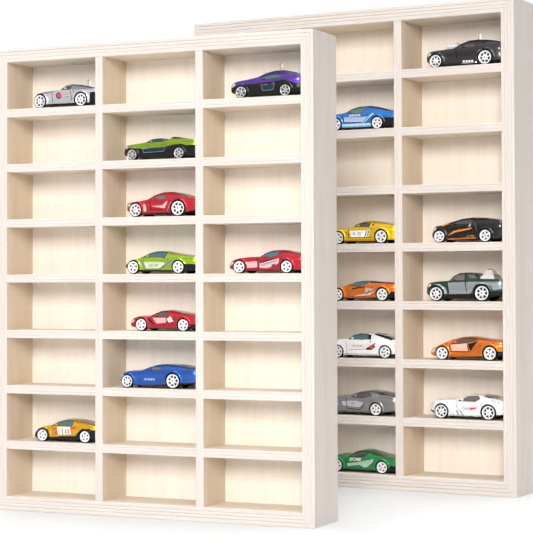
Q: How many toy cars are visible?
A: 20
